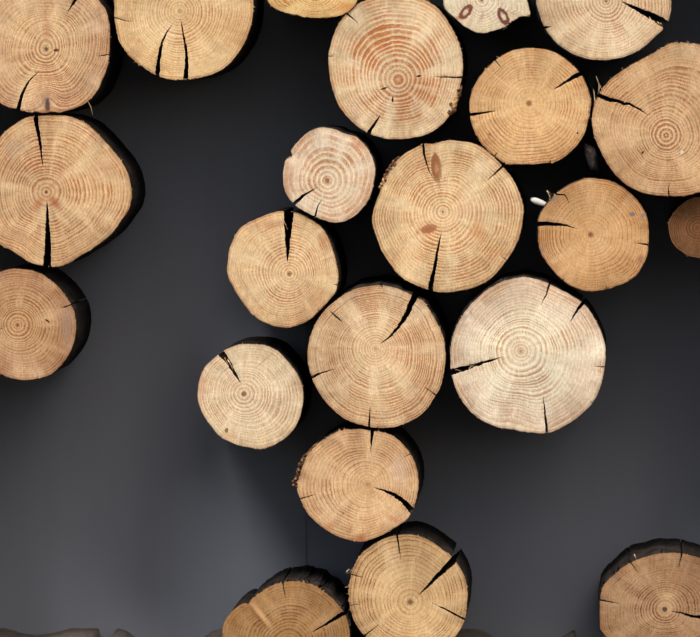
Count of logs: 22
